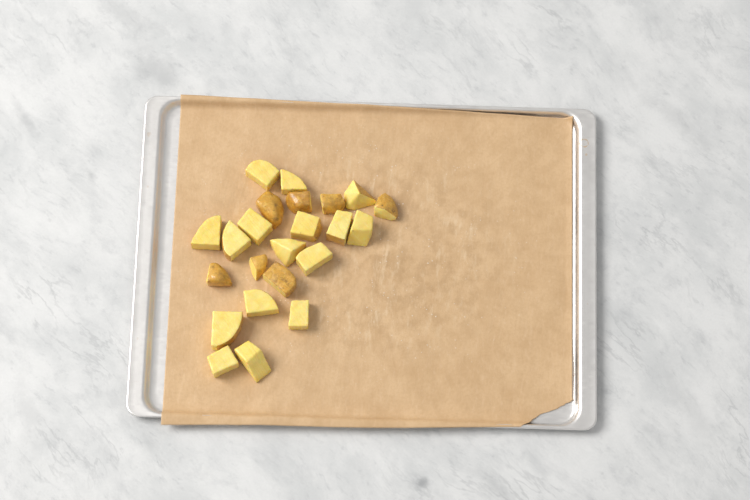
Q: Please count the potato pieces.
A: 23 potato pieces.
